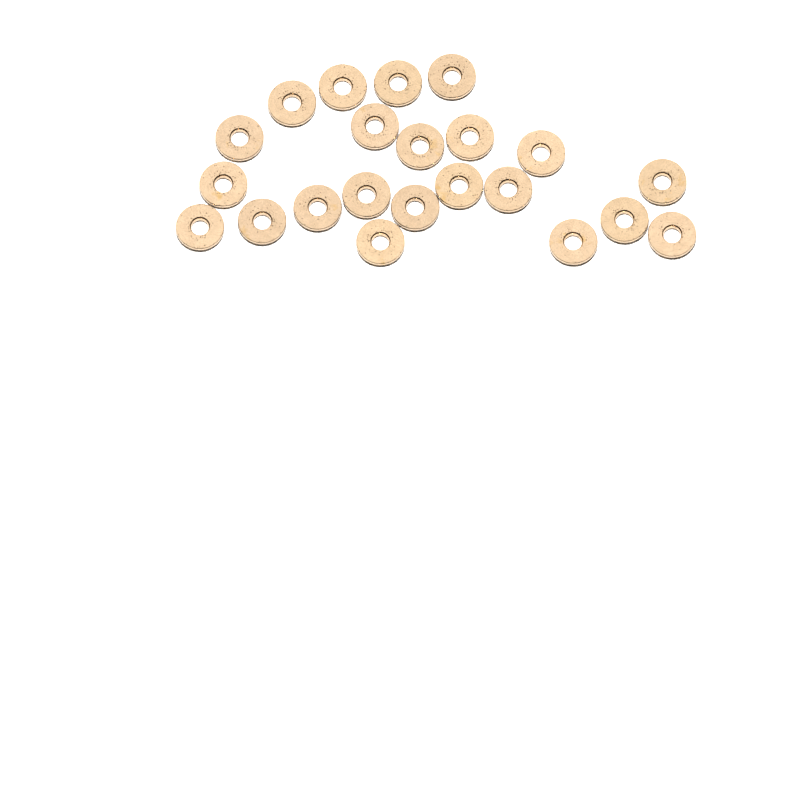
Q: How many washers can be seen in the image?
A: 22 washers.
